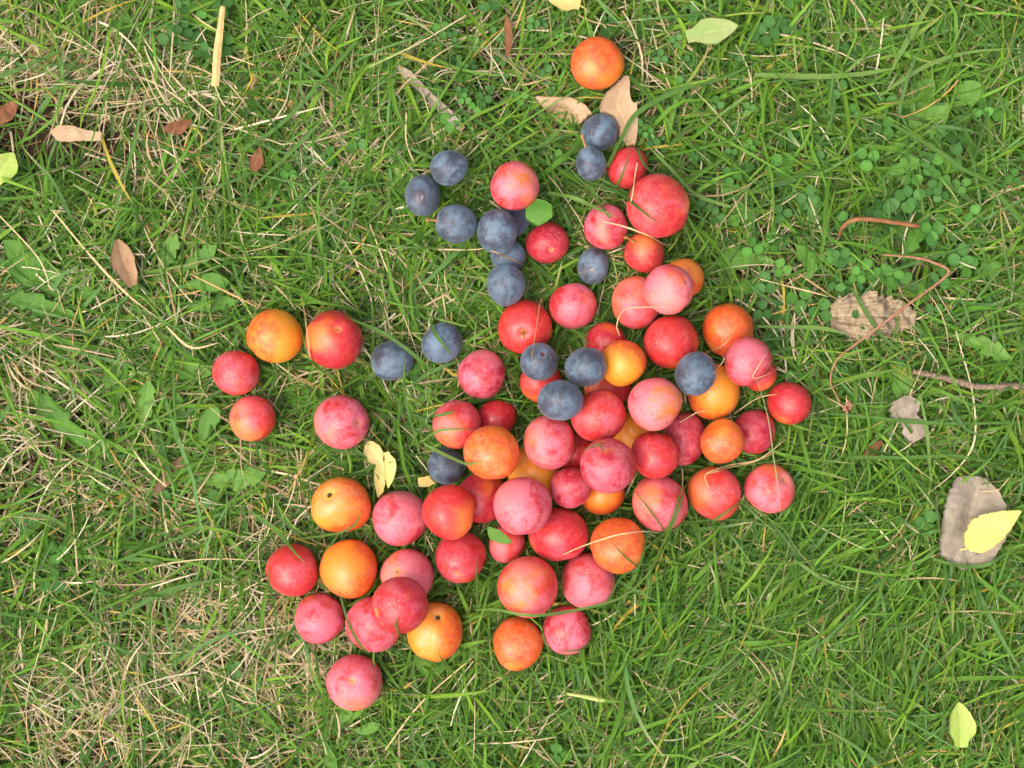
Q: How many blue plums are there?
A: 17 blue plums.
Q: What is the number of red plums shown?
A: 52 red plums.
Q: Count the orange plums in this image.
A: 16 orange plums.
